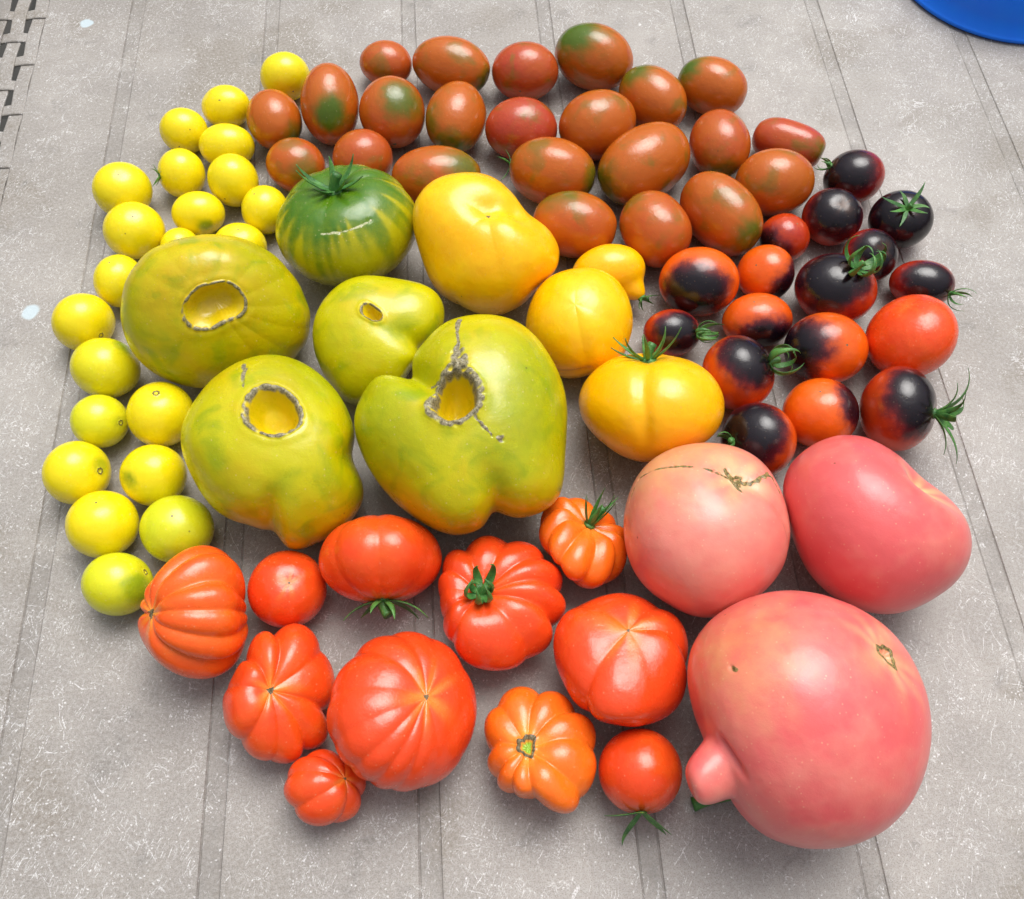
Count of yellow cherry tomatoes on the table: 22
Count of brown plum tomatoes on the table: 23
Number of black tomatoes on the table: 16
